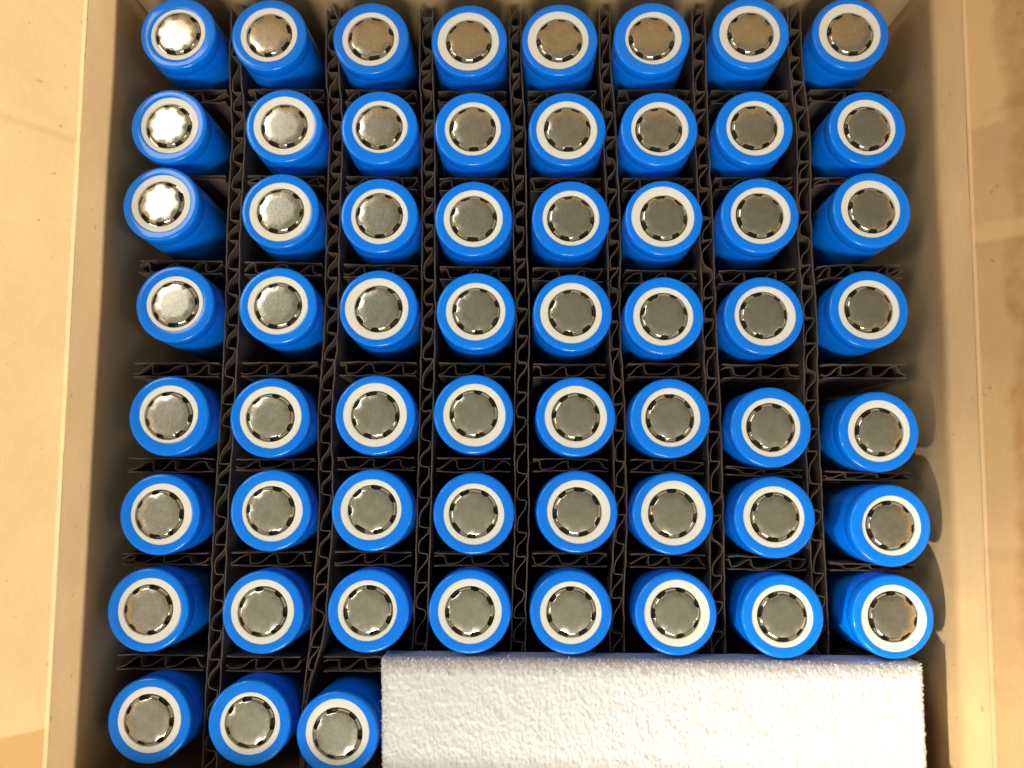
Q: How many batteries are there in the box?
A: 59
